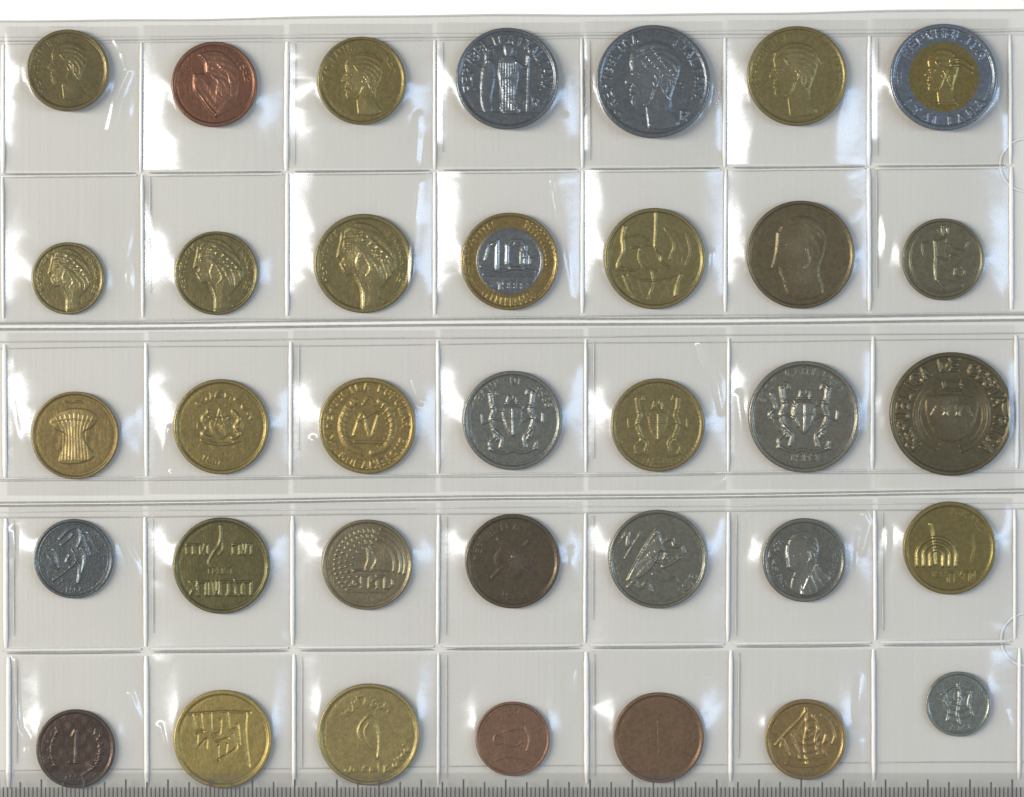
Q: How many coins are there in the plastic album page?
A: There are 35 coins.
